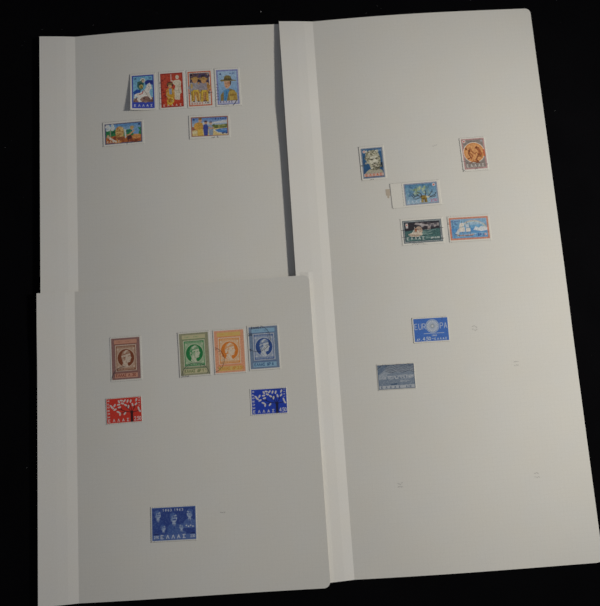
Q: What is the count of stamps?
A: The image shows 20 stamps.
